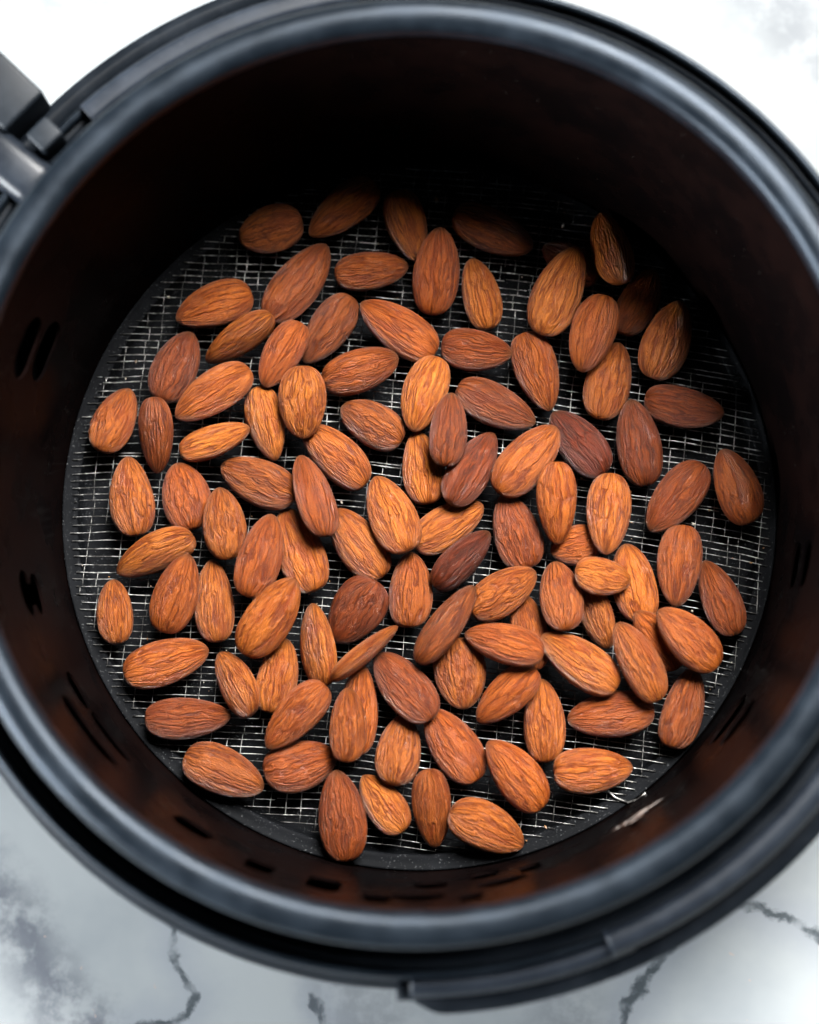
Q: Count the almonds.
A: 104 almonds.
